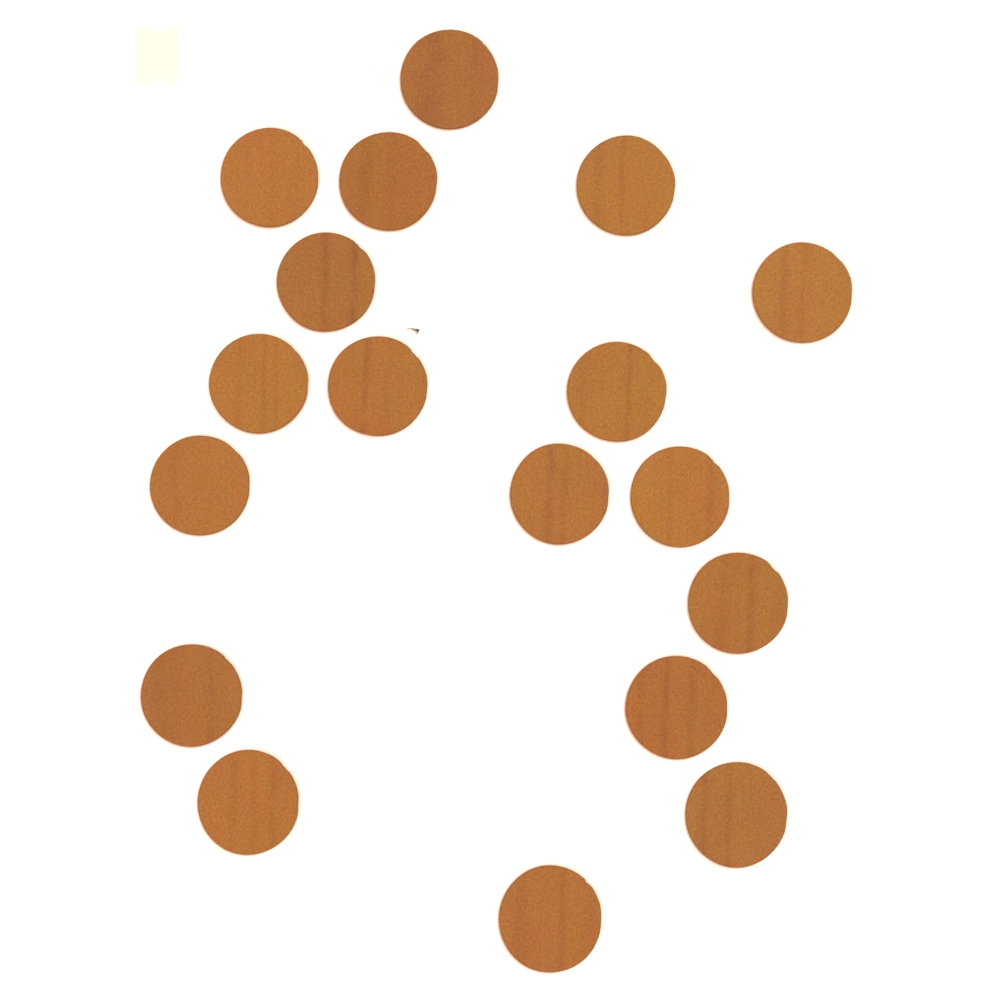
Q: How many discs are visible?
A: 18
